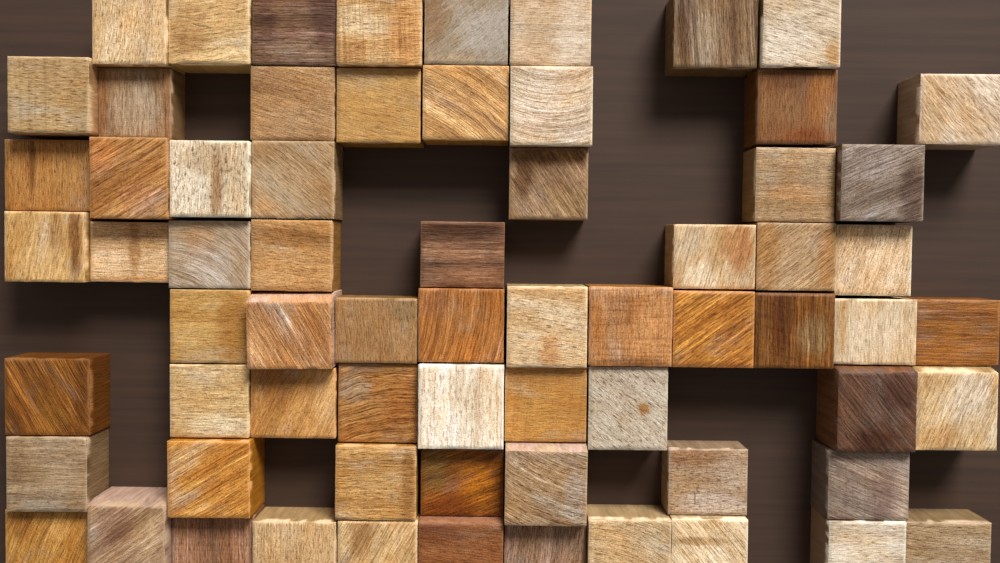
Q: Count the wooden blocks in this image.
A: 68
